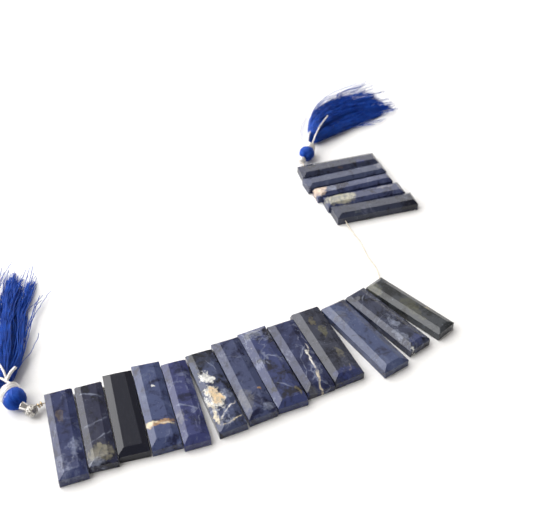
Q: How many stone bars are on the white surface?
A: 18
